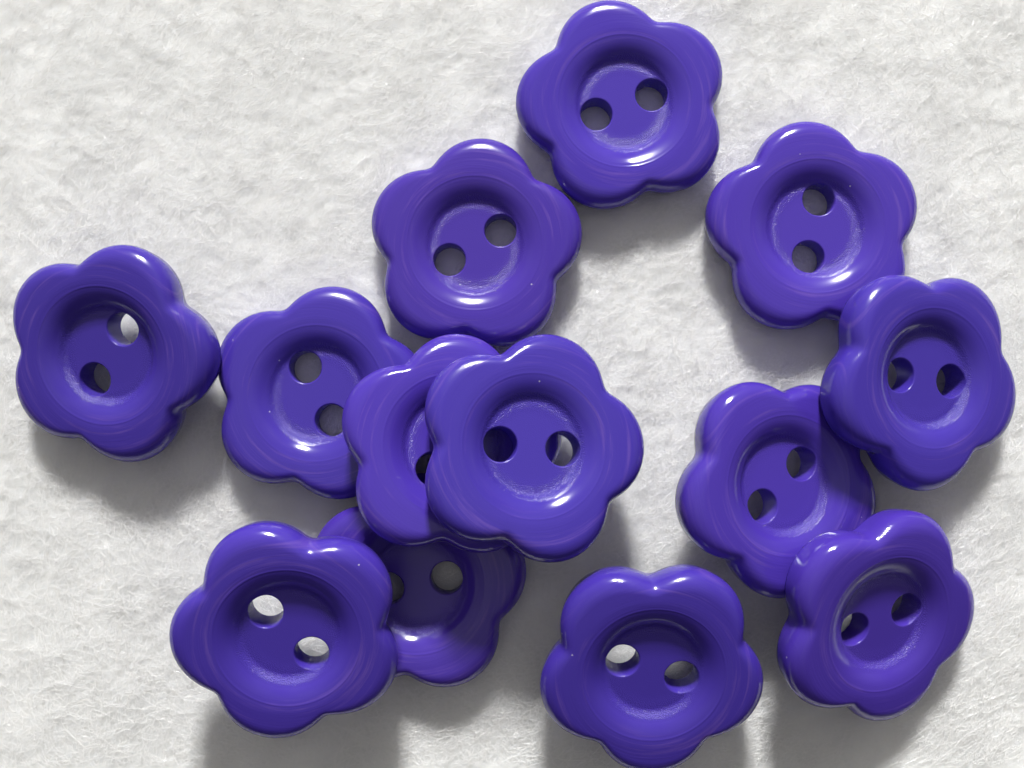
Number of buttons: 13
